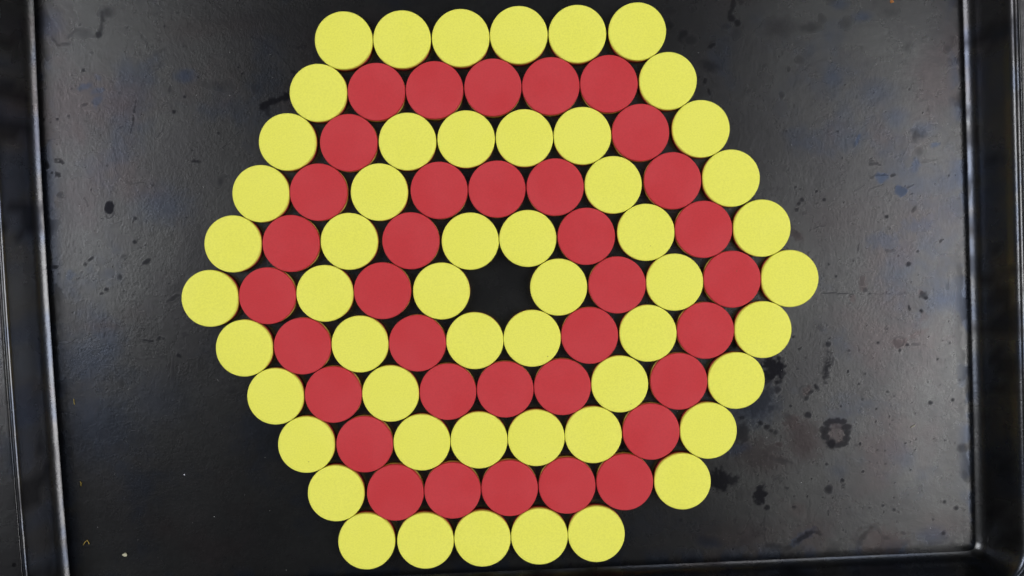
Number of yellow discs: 53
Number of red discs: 36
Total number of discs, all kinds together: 89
